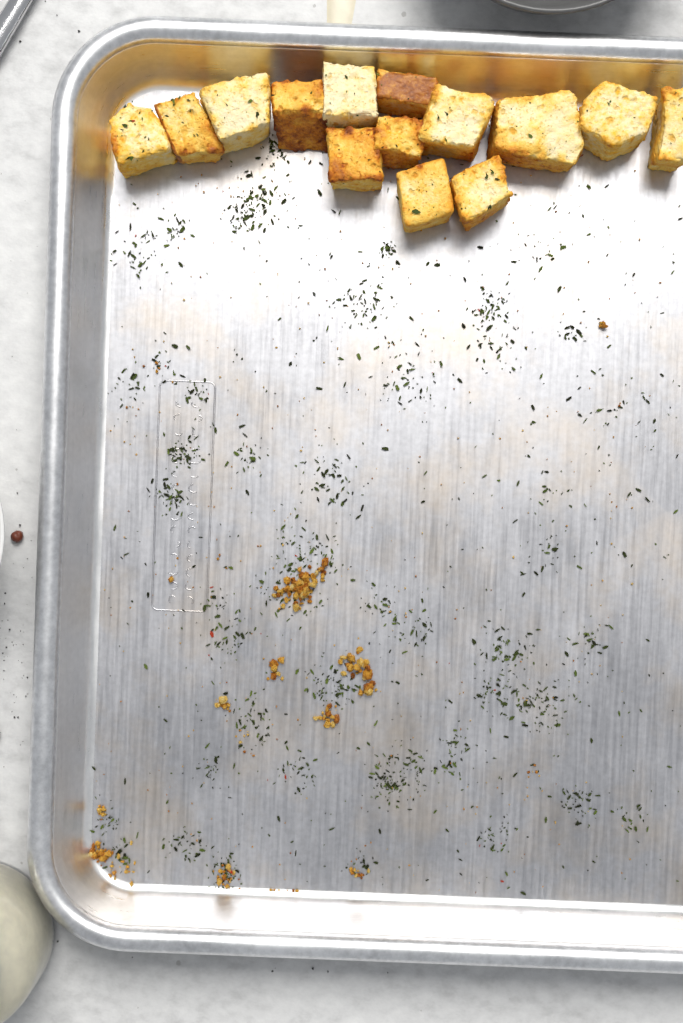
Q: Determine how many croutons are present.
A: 14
